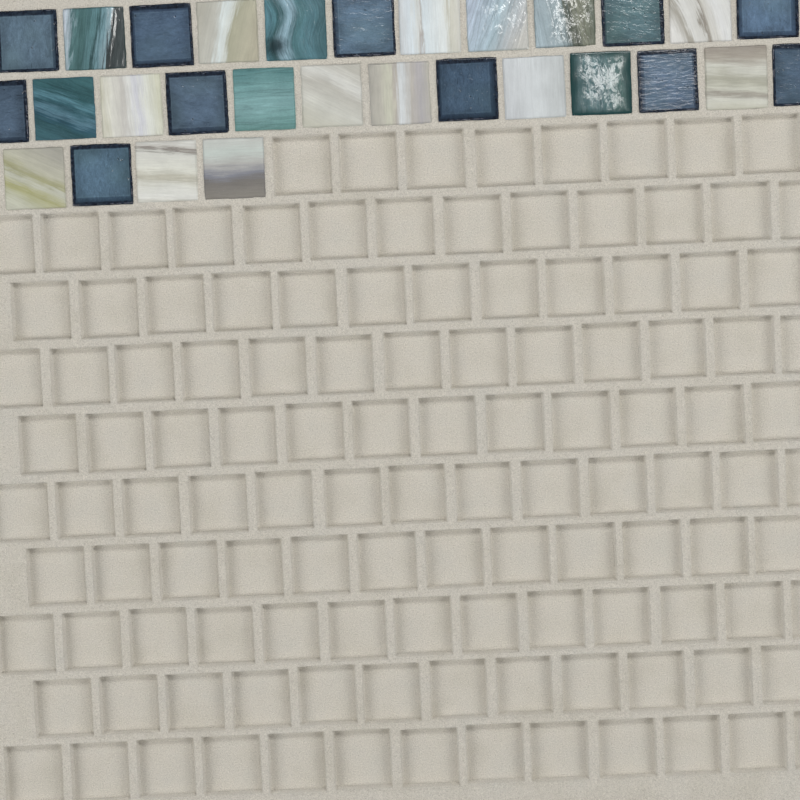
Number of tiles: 29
